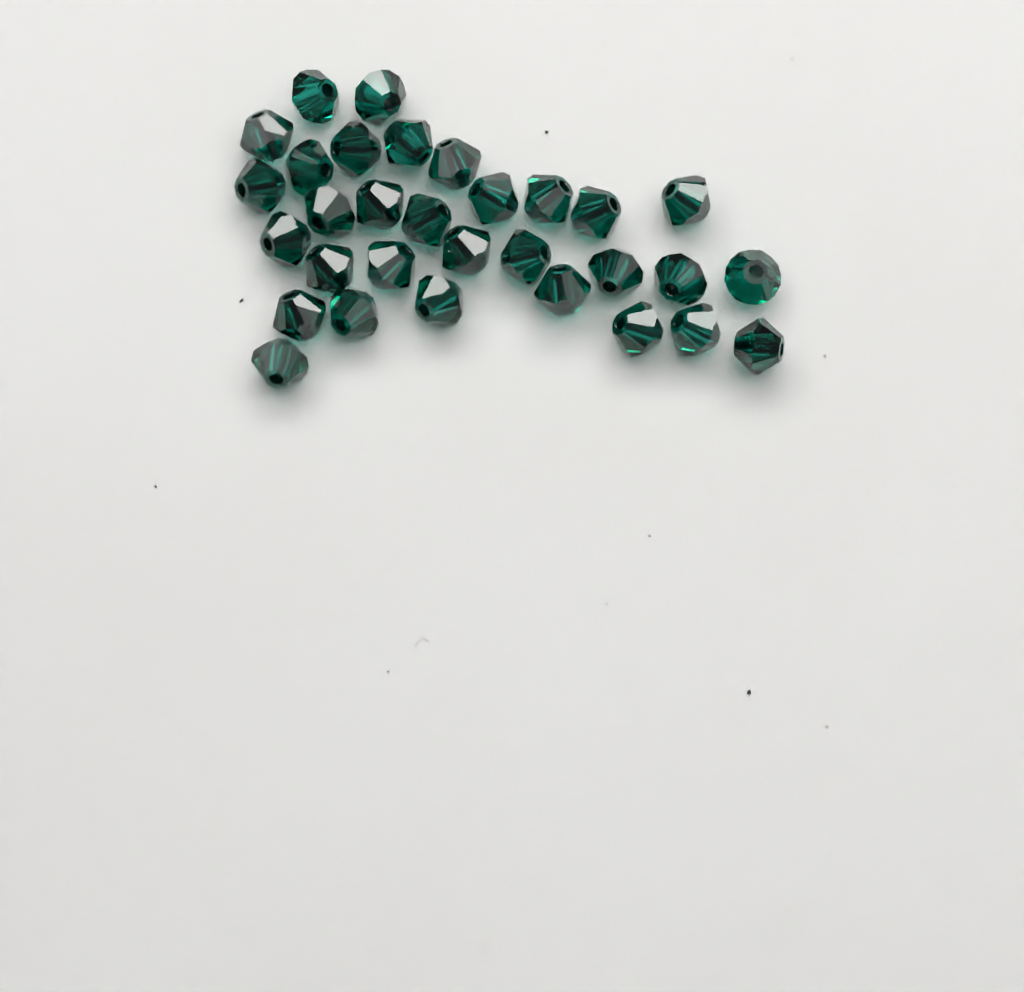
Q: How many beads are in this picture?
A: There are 31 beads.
